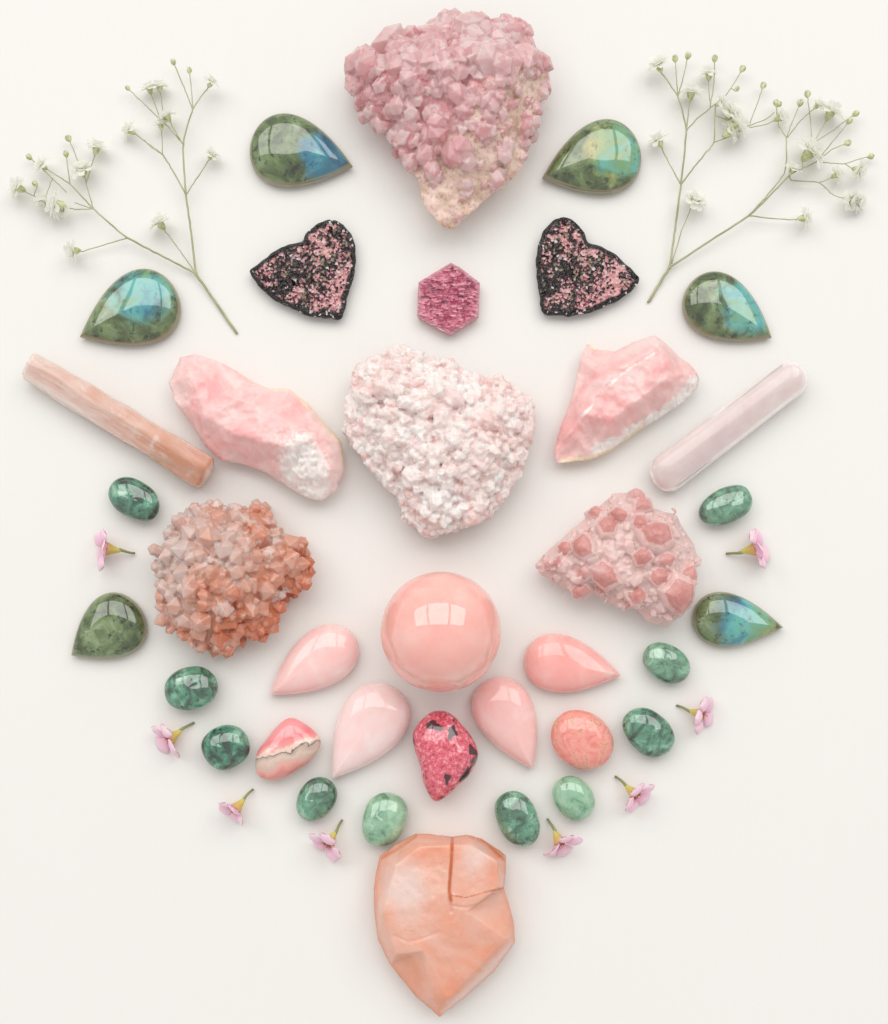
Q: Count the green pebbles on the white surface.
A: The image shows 10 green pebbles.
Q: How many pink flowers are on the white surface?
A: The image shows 8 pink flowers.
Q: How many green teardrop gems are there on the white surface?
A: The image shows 6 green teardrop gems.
